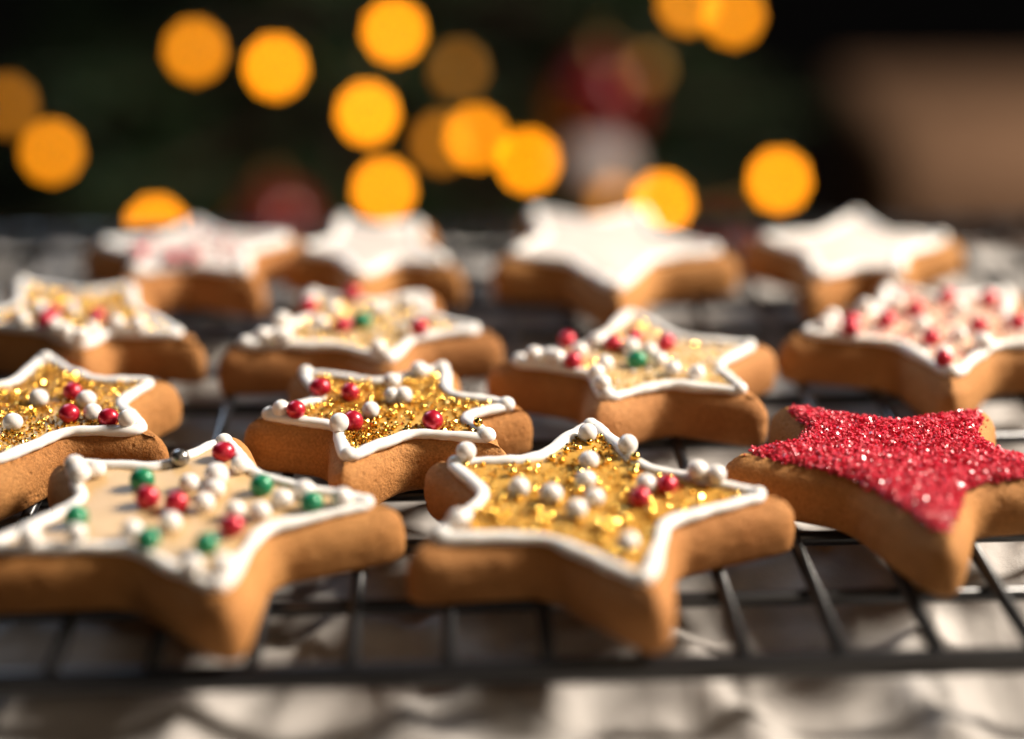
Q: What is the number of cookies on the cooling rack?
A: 13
